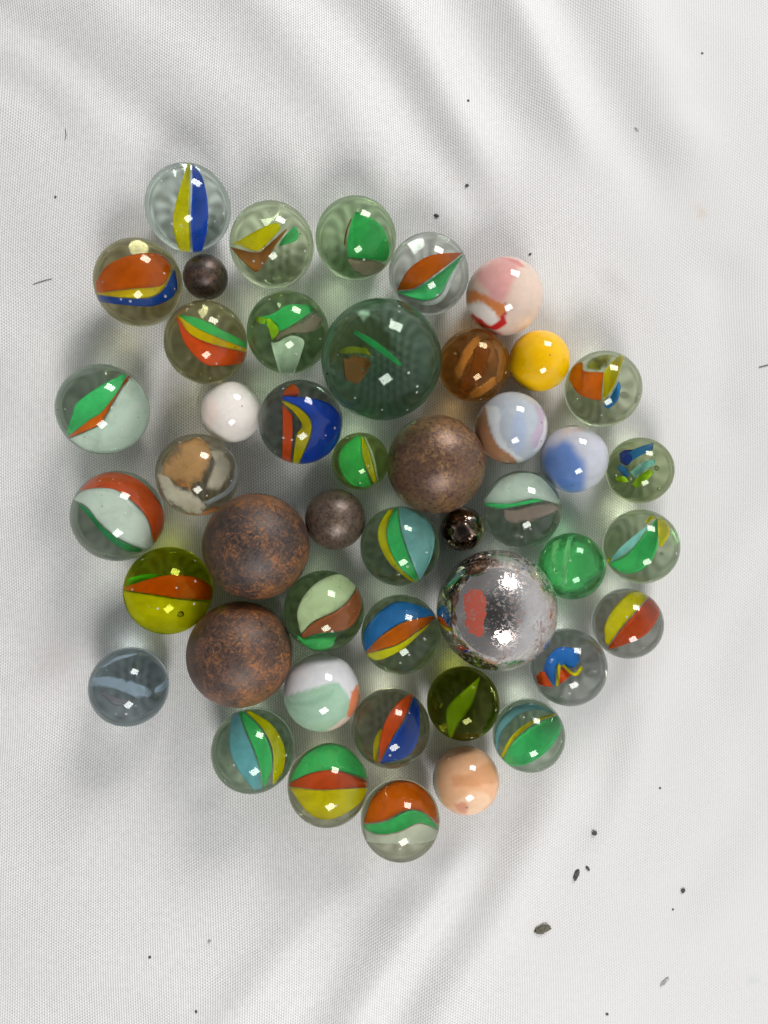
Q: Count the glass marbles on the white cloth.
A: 39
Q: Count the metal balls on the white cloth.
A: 7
